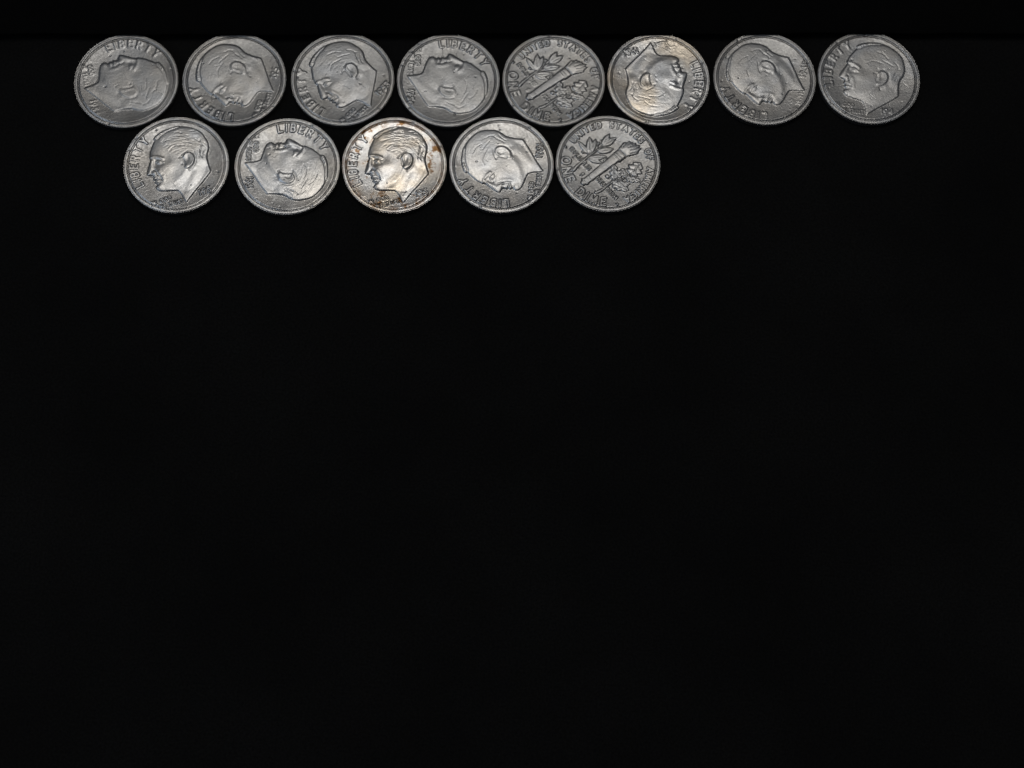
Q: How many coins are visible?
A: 13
